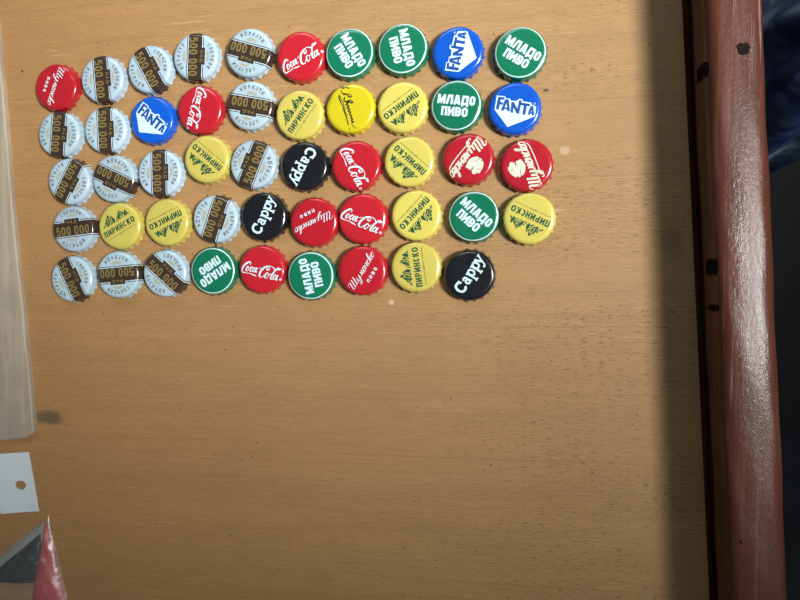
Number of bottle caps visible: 49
